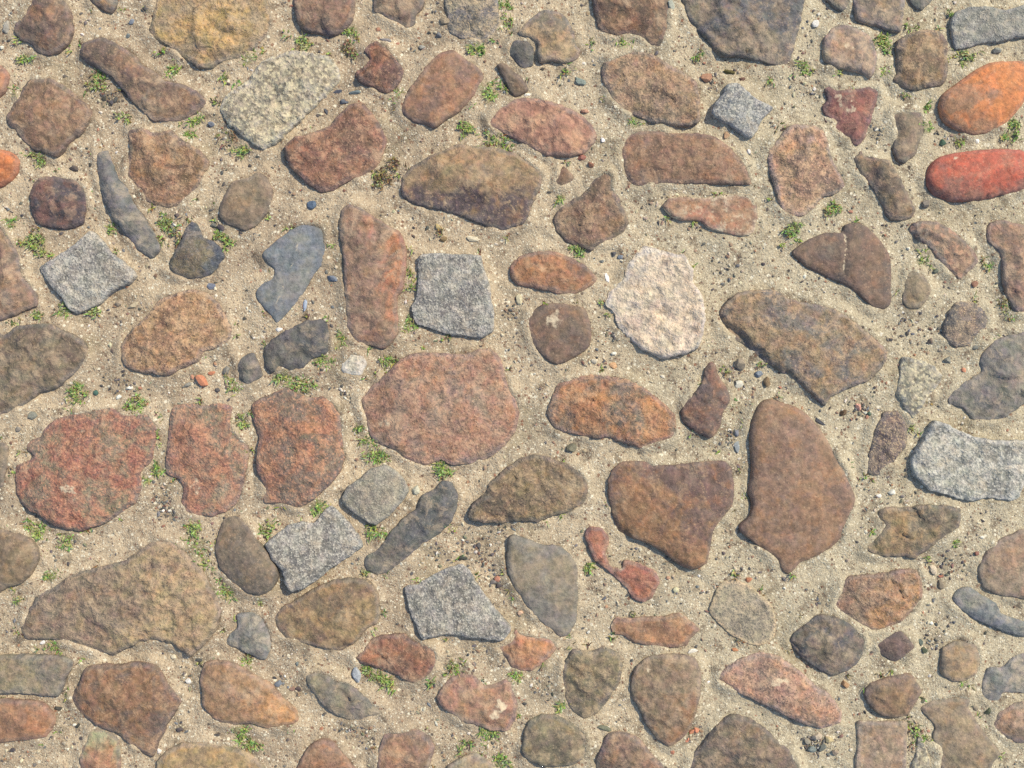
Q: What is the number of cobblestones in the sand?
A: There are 122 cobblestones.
